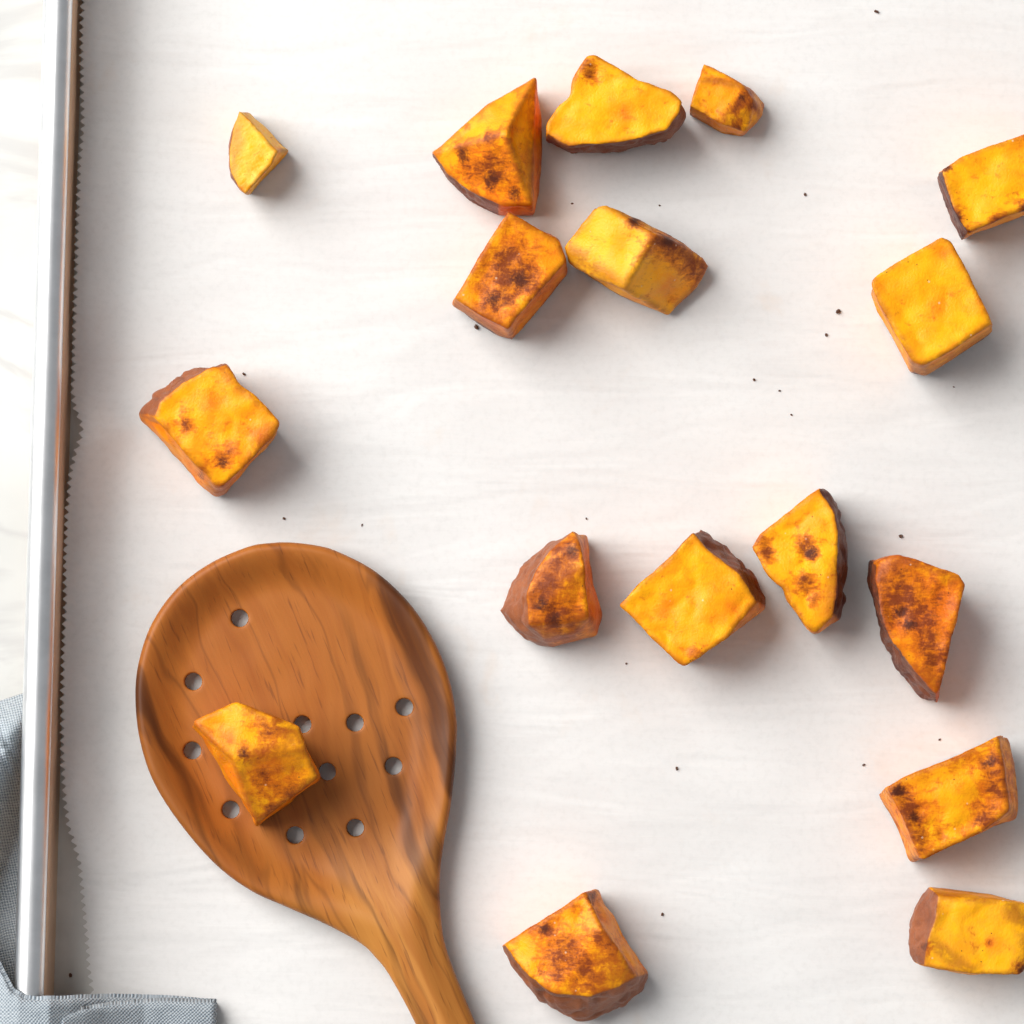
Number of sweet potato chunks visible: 17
